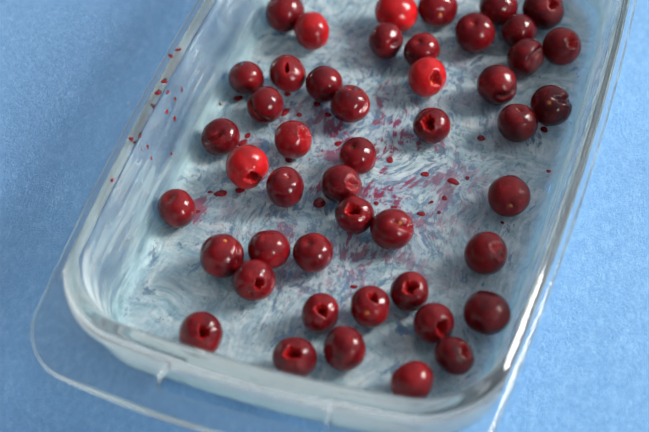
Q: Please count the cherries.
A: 47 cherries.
